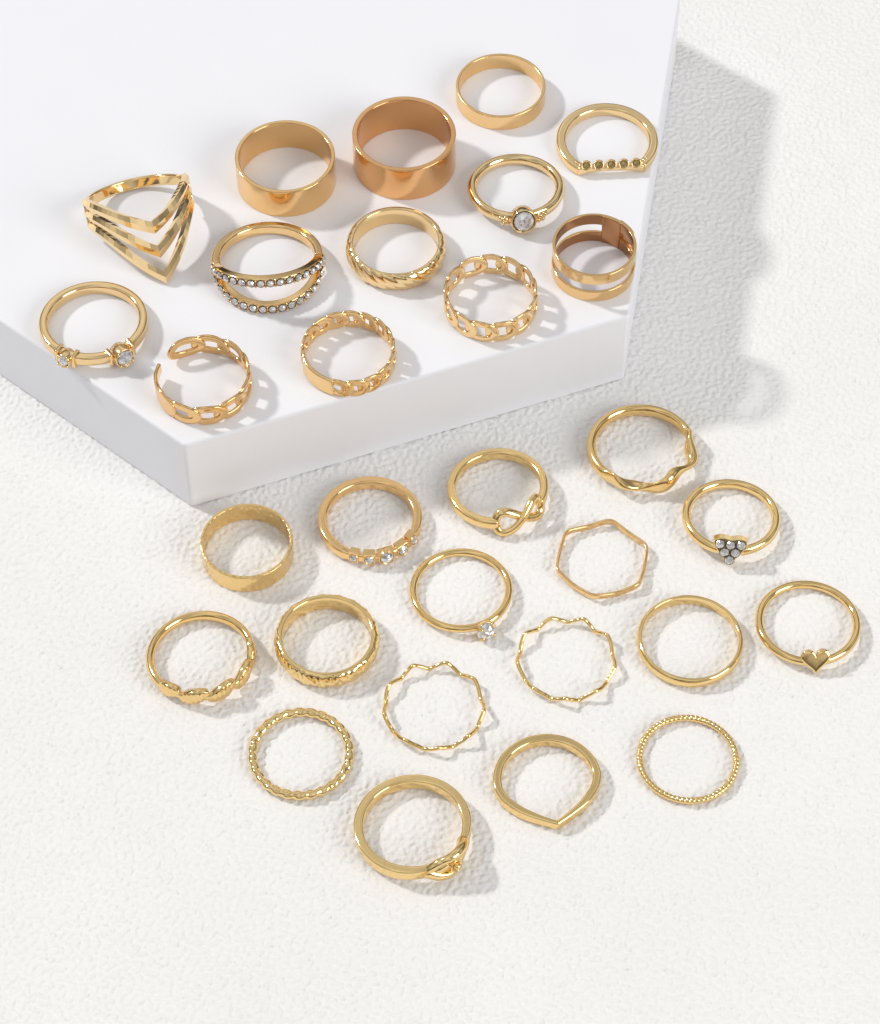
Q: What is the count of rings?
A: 30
